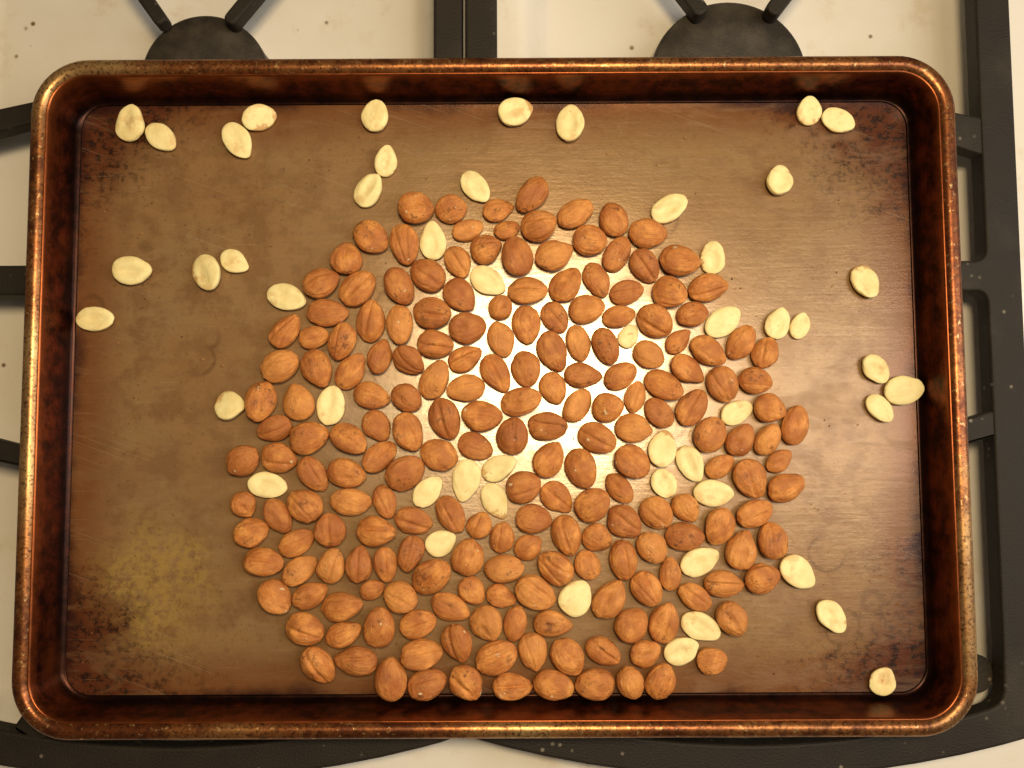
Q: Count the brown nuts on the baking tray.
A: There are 200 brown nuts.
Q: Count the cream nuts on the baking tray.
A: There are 50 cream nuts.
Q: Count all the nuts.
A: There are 250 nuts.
